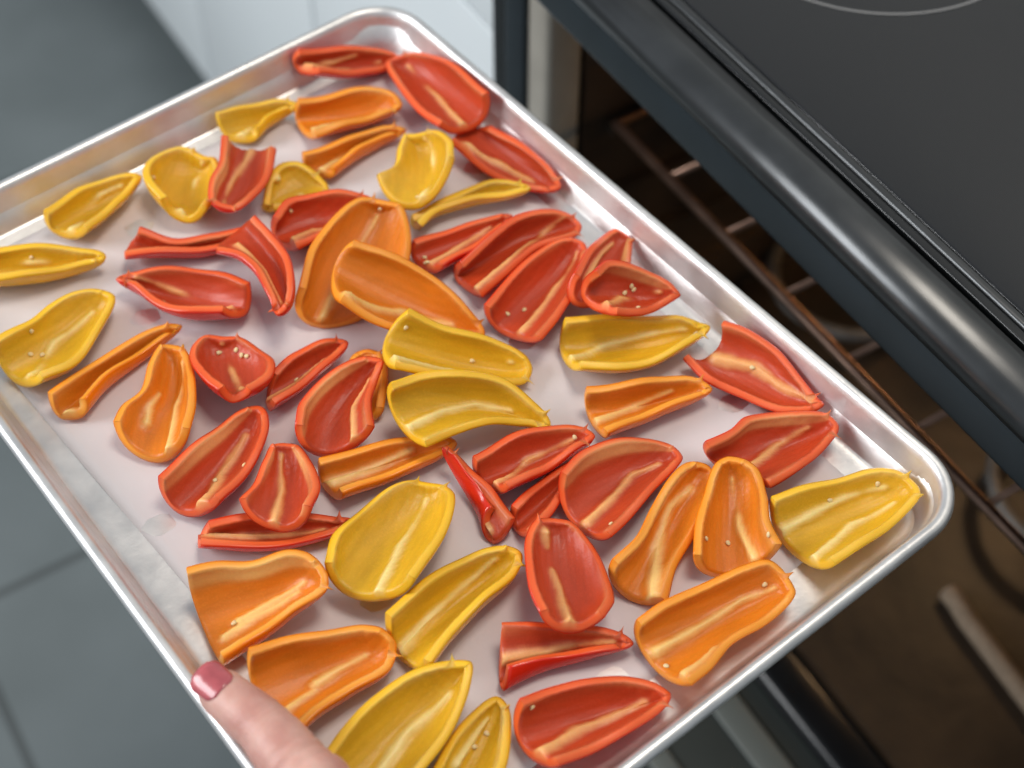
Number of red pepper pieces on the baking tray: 28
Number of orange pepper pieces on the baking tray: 14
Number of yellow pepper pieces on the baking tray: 16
